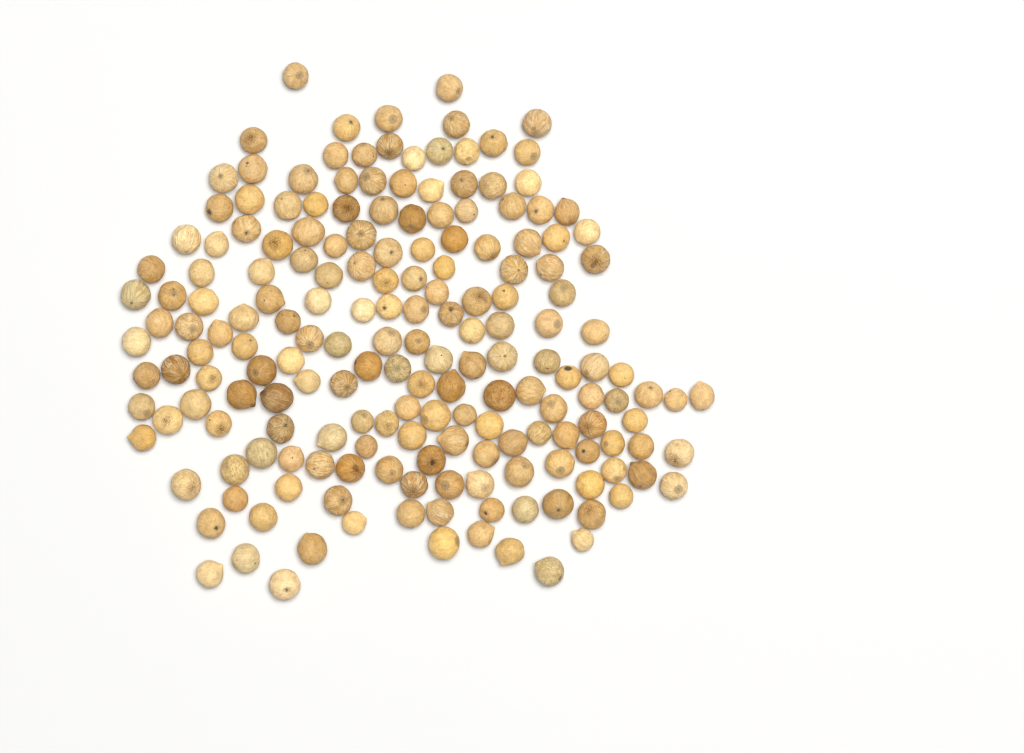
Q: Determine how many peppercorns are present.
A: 185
